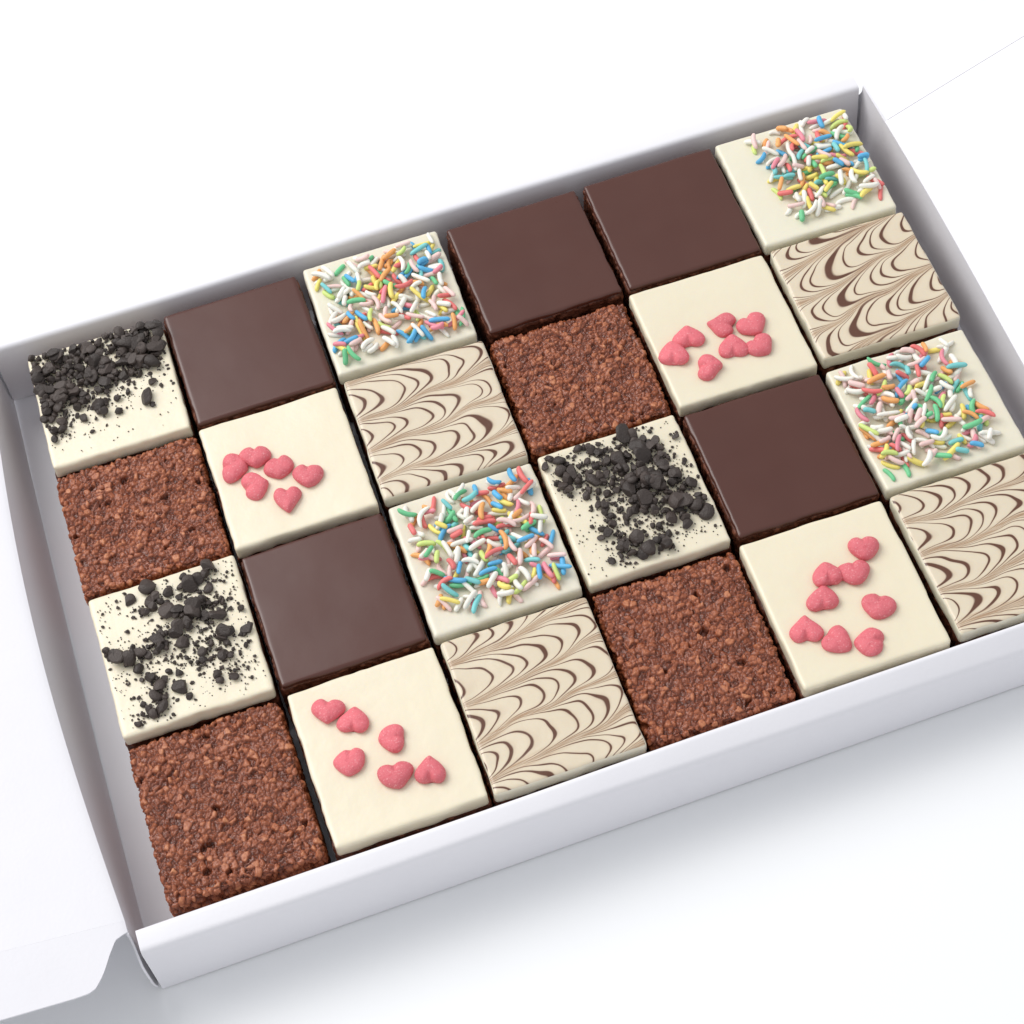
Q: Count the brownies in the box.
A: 24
